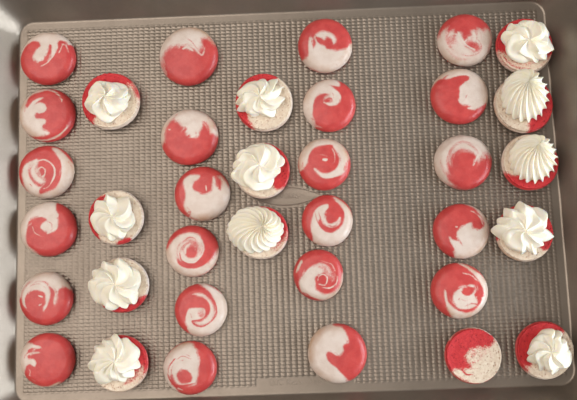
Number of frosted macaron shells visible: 12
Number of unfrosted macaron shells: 24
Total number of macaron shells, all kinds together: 36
